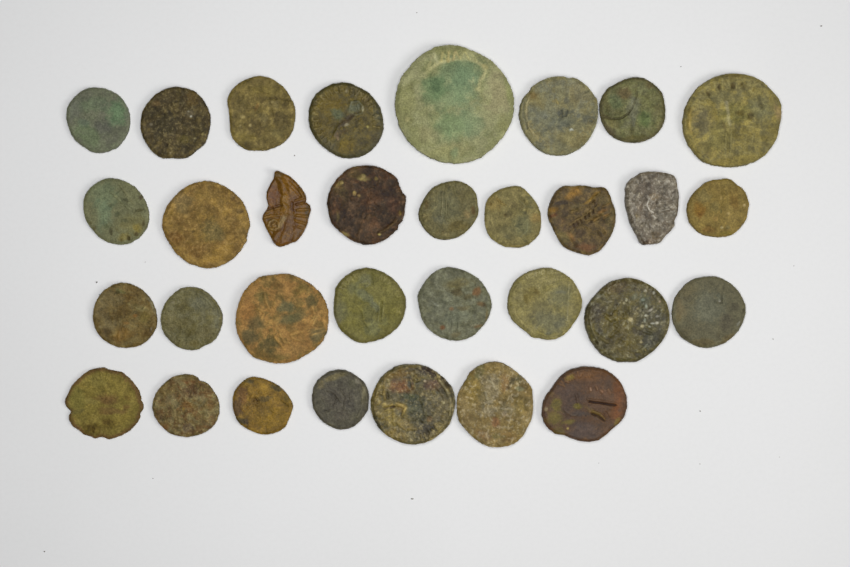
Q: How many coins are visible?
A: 32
